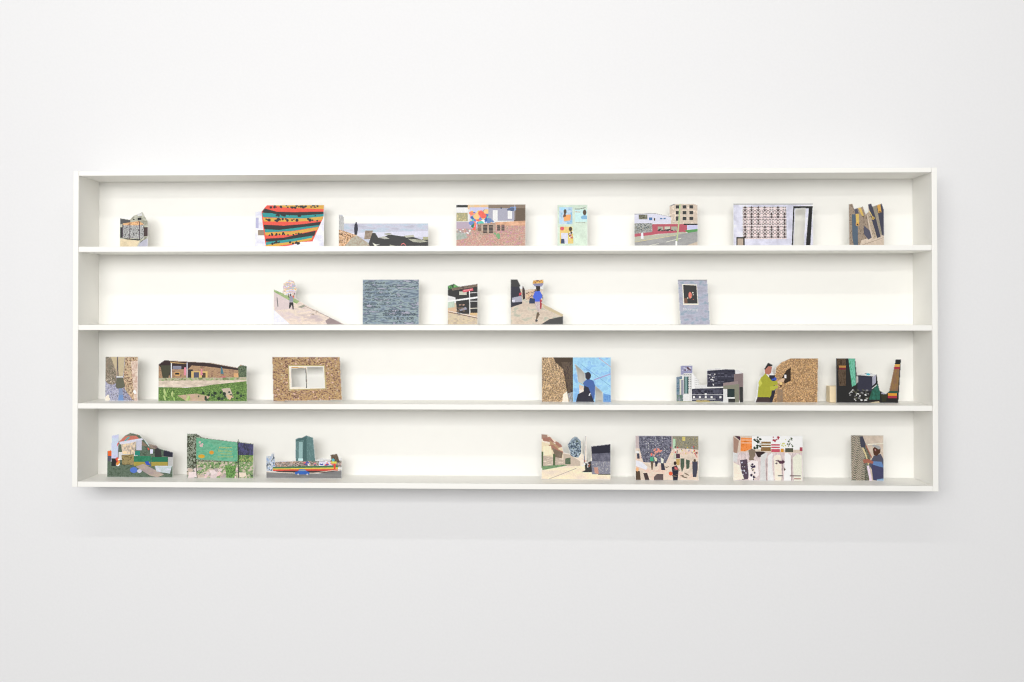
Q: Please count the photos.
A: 27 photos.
